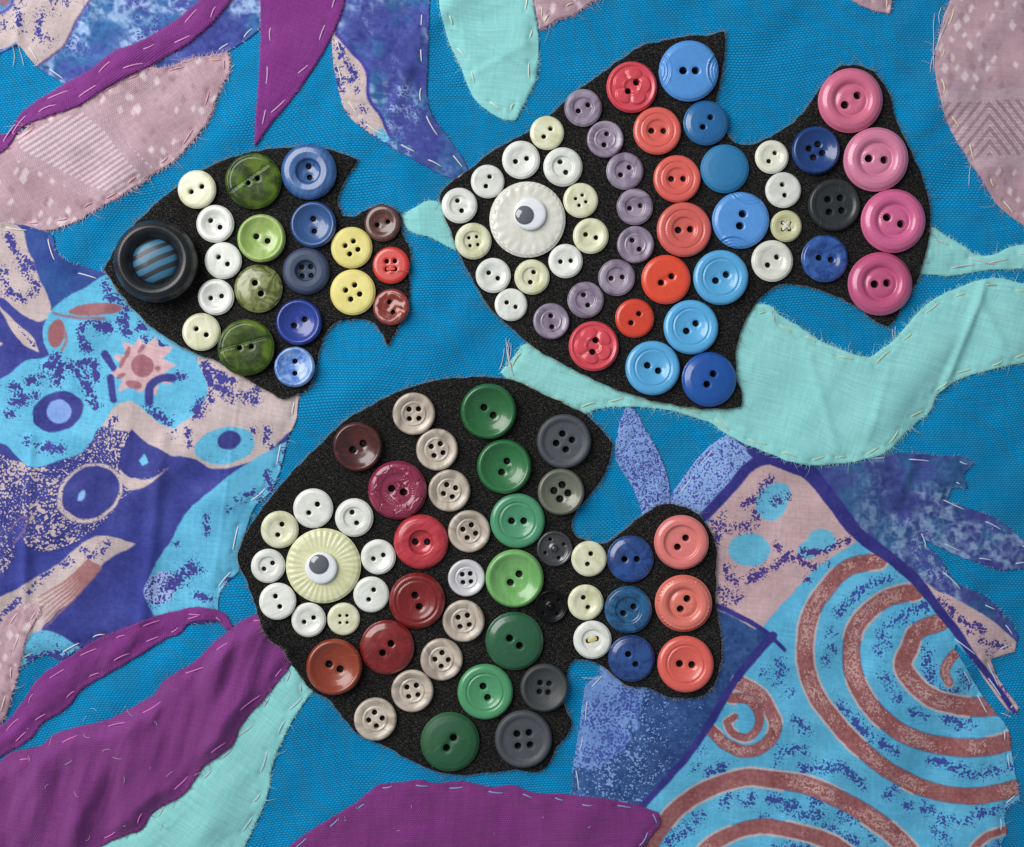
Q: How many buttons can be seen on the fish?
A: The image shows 114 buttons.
